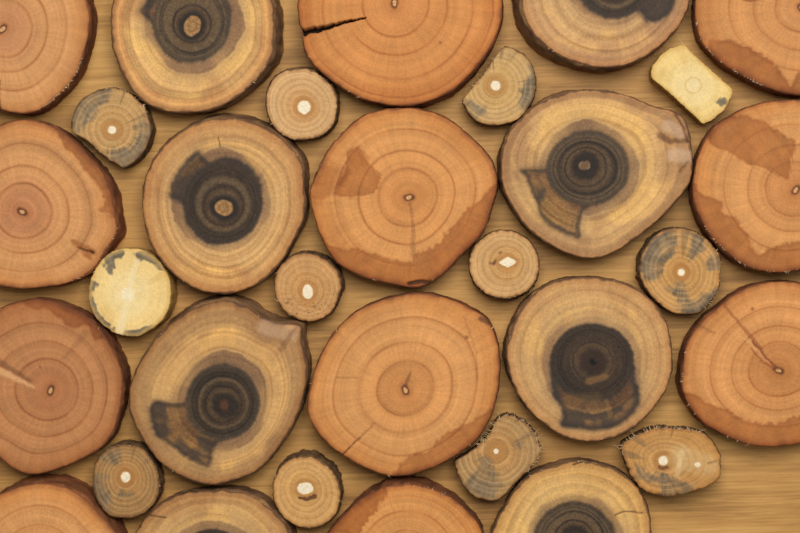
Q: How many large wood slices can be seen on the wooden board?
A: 19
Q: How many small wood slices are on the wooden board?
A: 12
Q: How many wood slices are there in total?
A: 31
